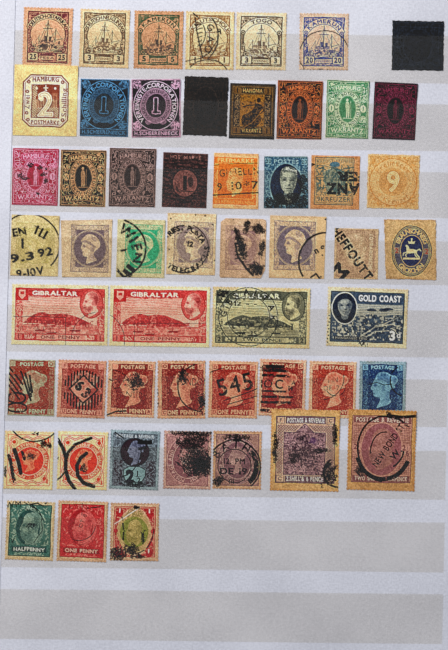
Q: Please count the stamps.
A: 53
